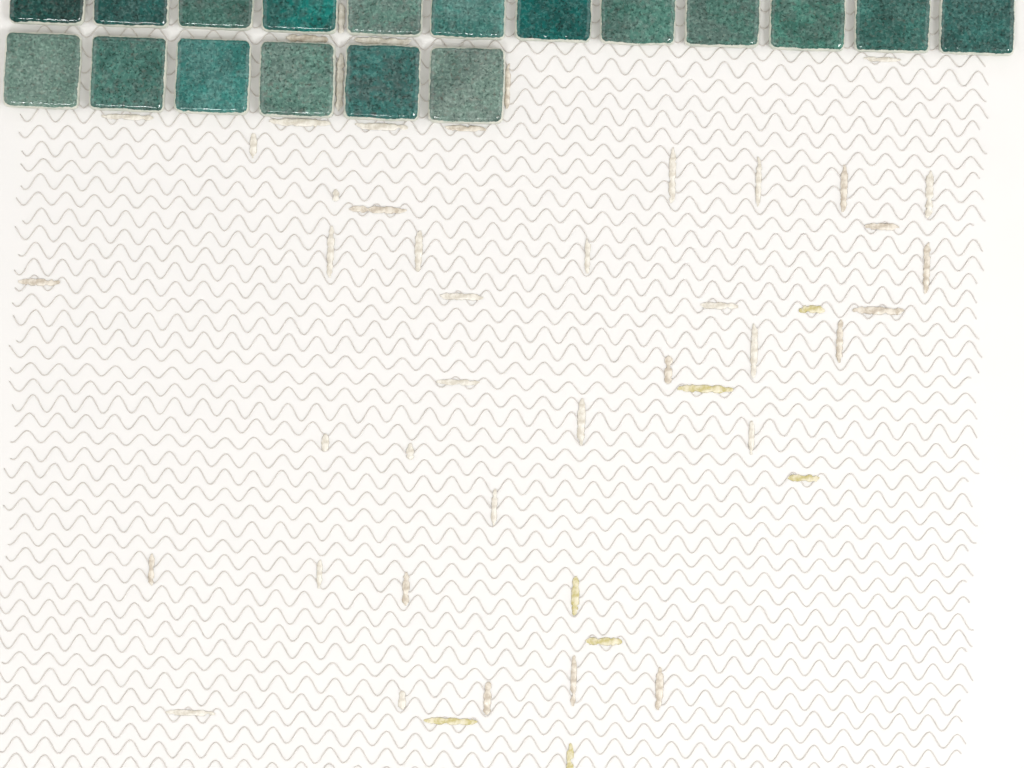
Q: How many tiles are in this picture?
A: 18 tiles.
